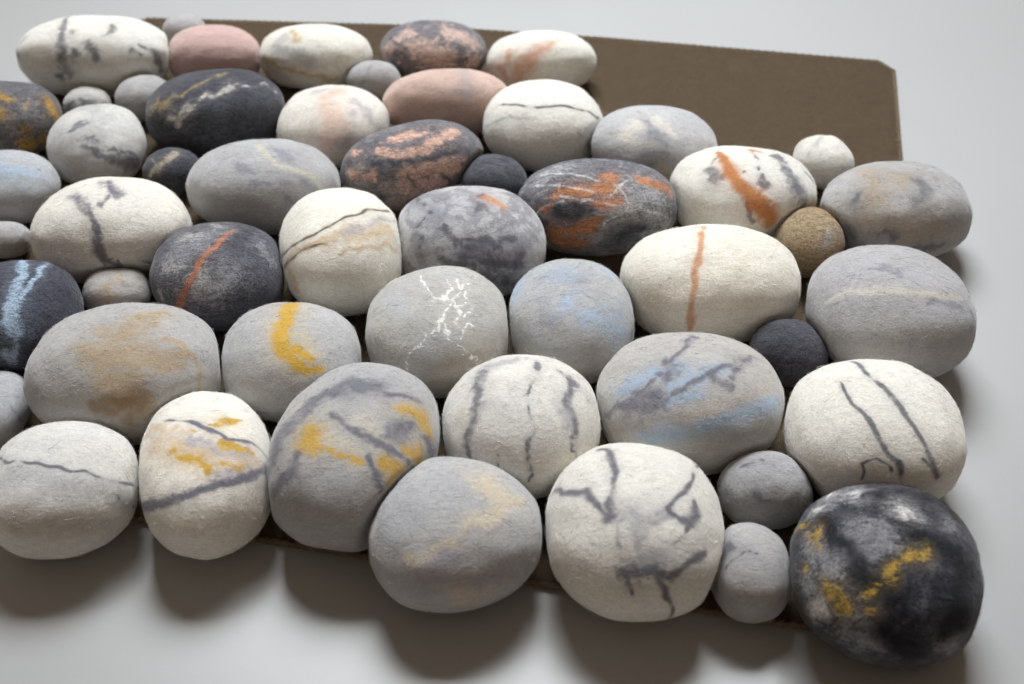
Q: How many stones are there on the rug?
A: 52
